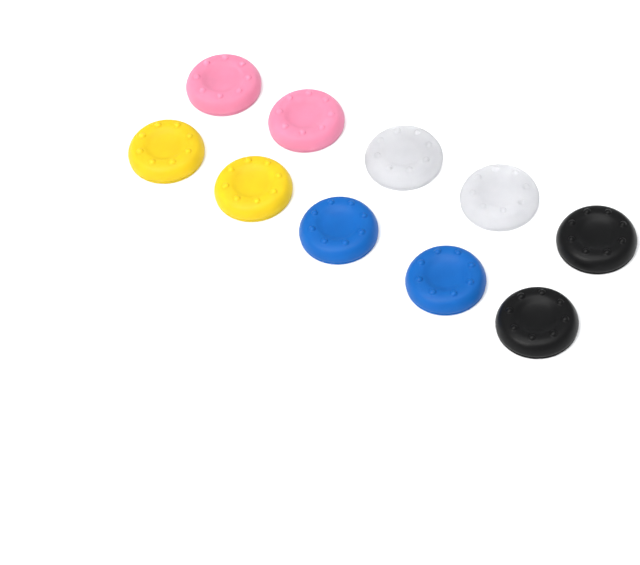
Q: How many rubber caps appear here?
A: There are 10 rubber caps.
